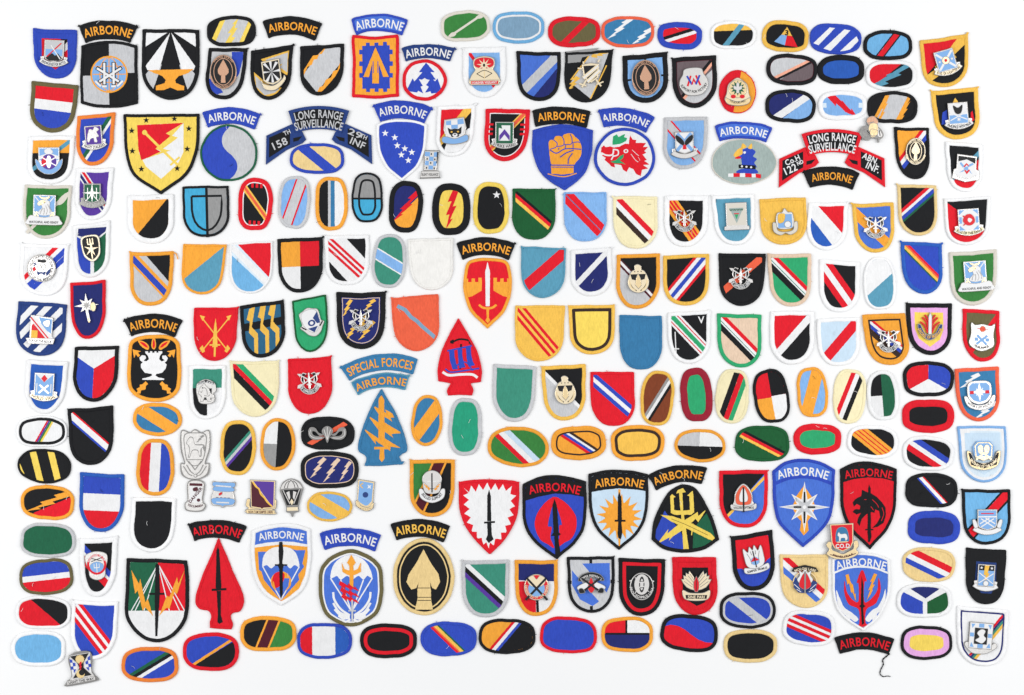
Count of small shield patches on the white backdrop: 94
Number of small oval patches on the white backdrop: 78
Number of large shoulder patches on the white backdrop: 26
